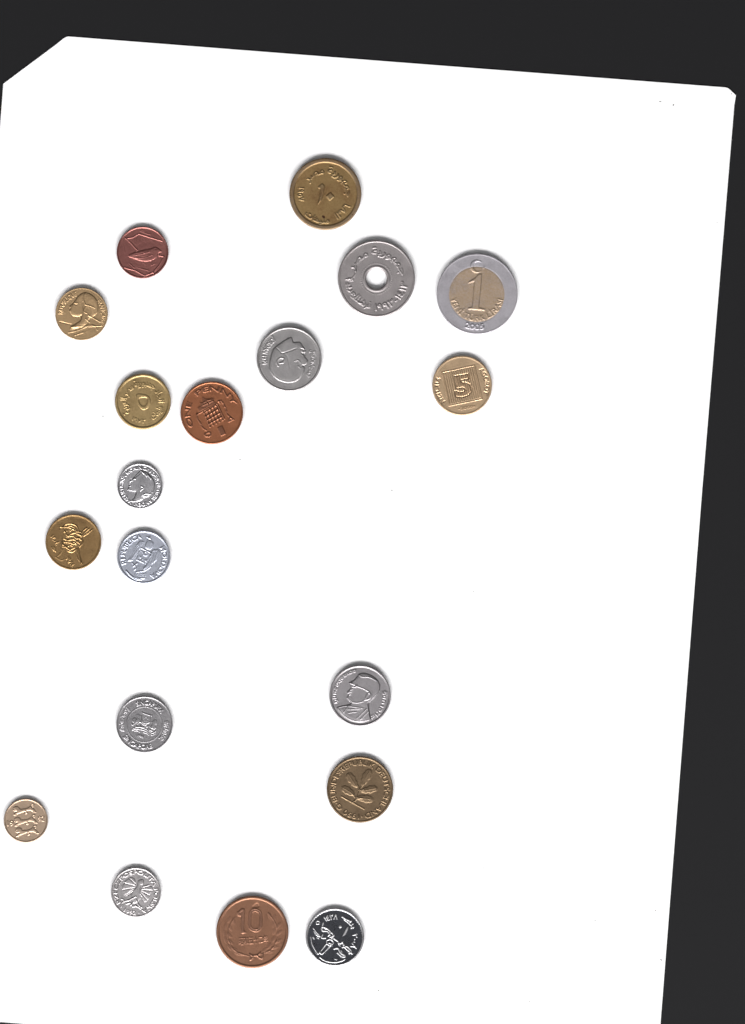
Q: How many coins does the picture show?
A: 19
